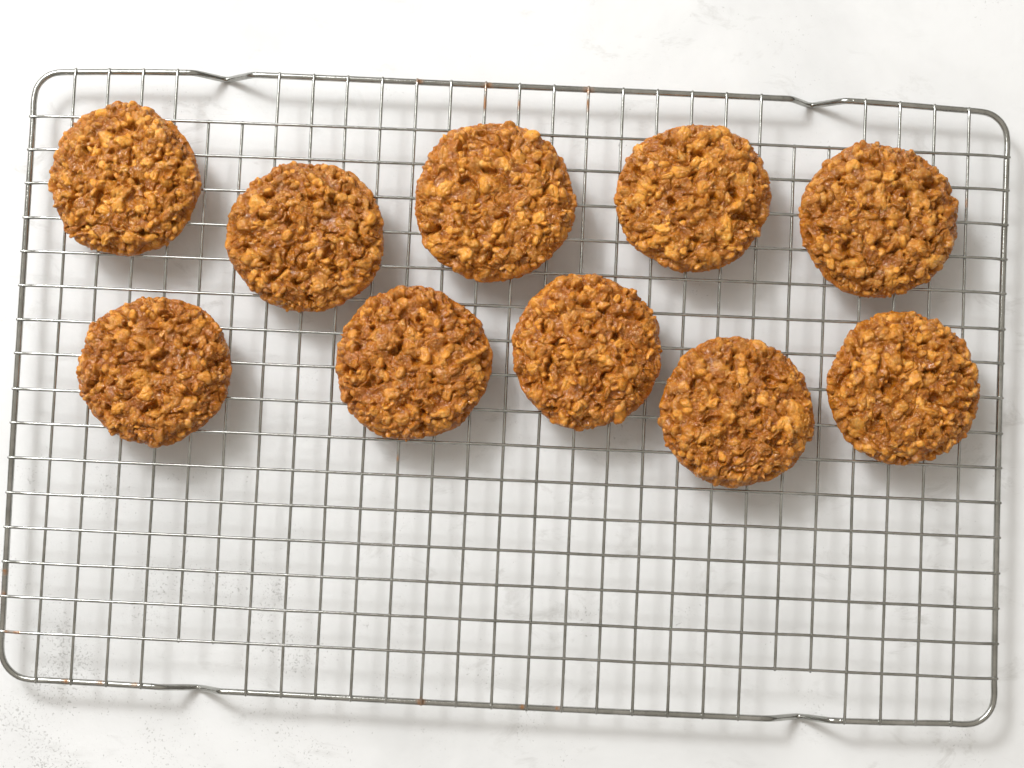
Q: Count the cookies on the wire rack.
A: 10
